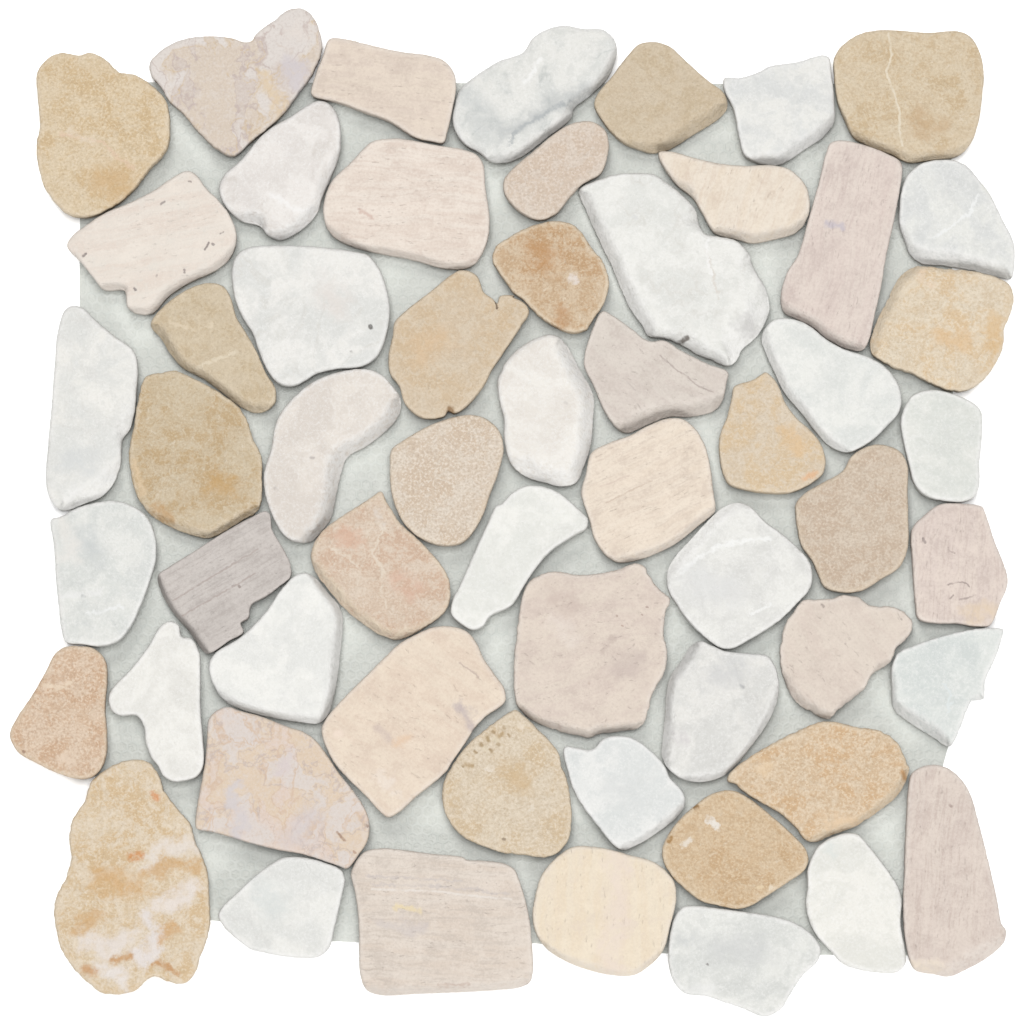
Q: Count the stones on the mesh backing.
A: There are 57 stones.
